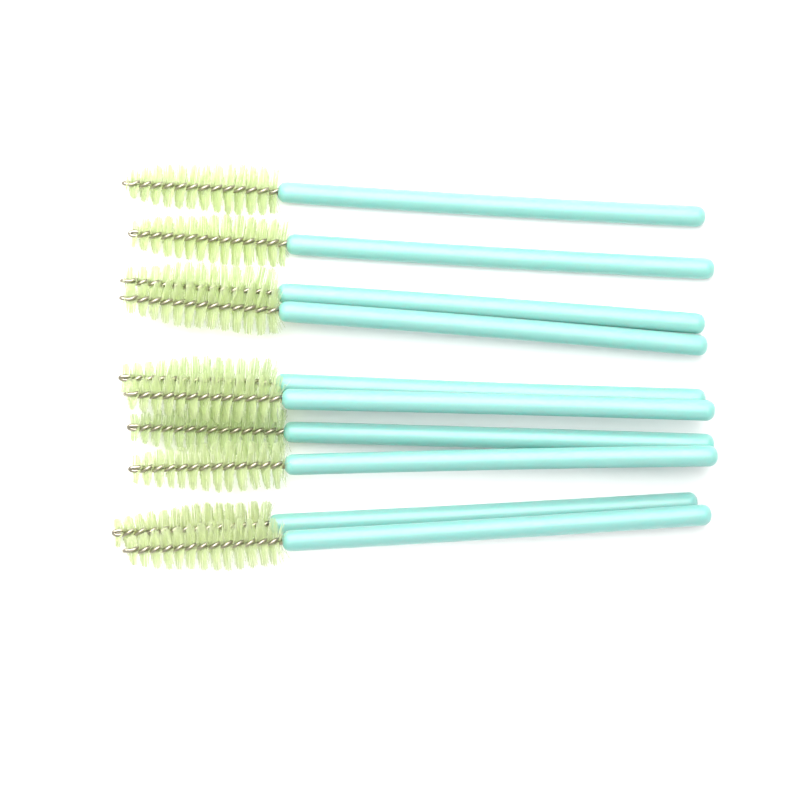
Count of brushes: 10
